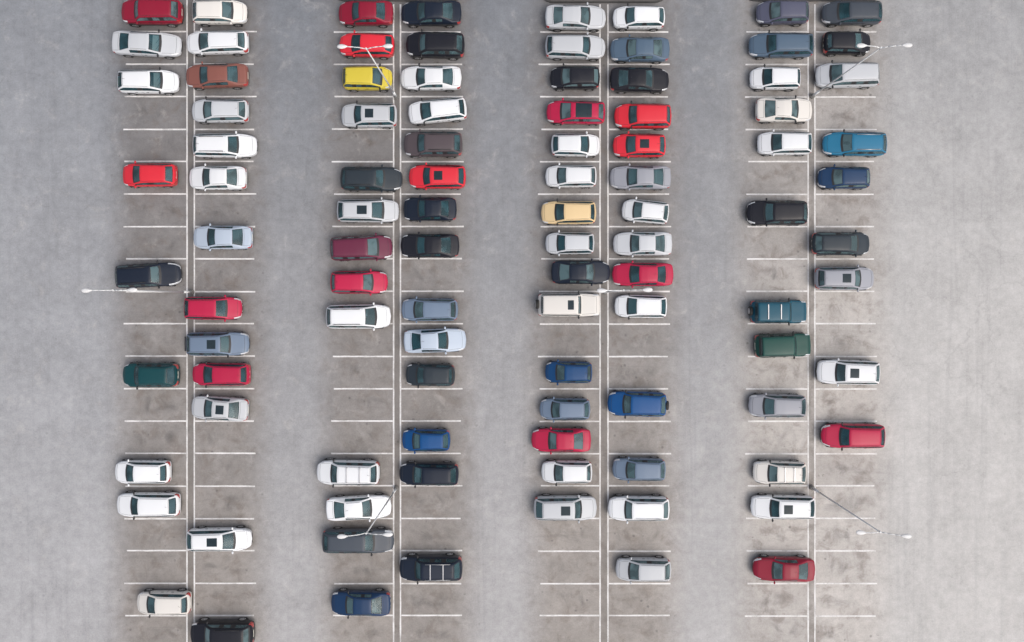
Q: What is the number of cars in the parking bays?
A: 99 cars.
